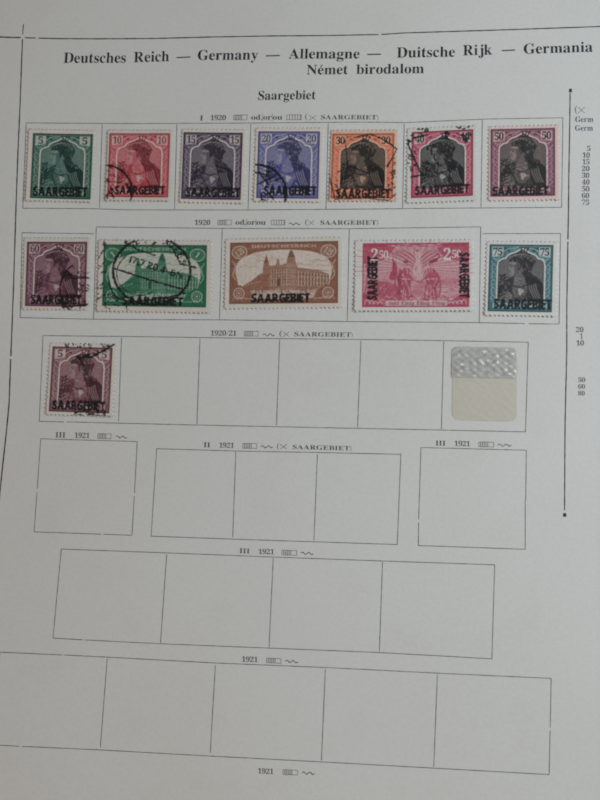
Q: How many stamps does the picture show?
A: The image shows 13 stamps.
